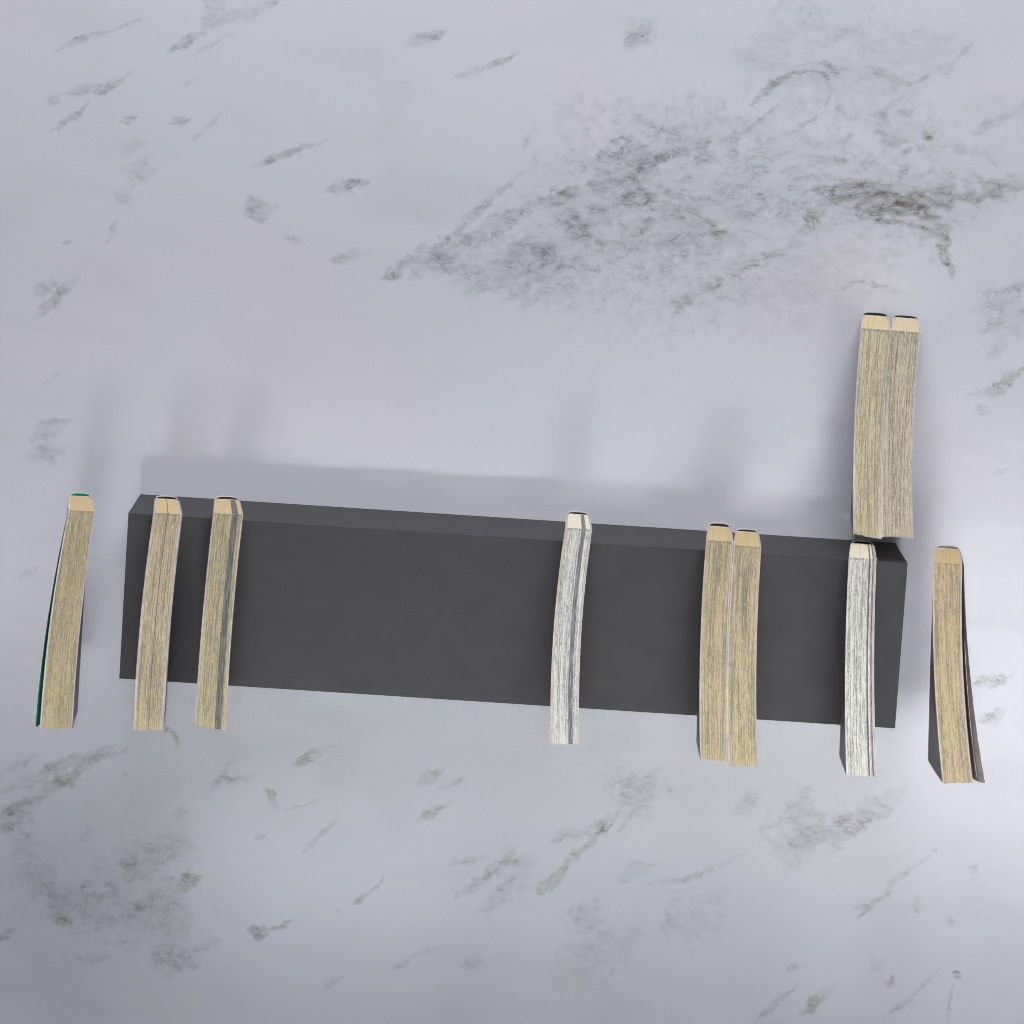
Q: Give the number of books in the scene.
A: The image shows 10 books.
